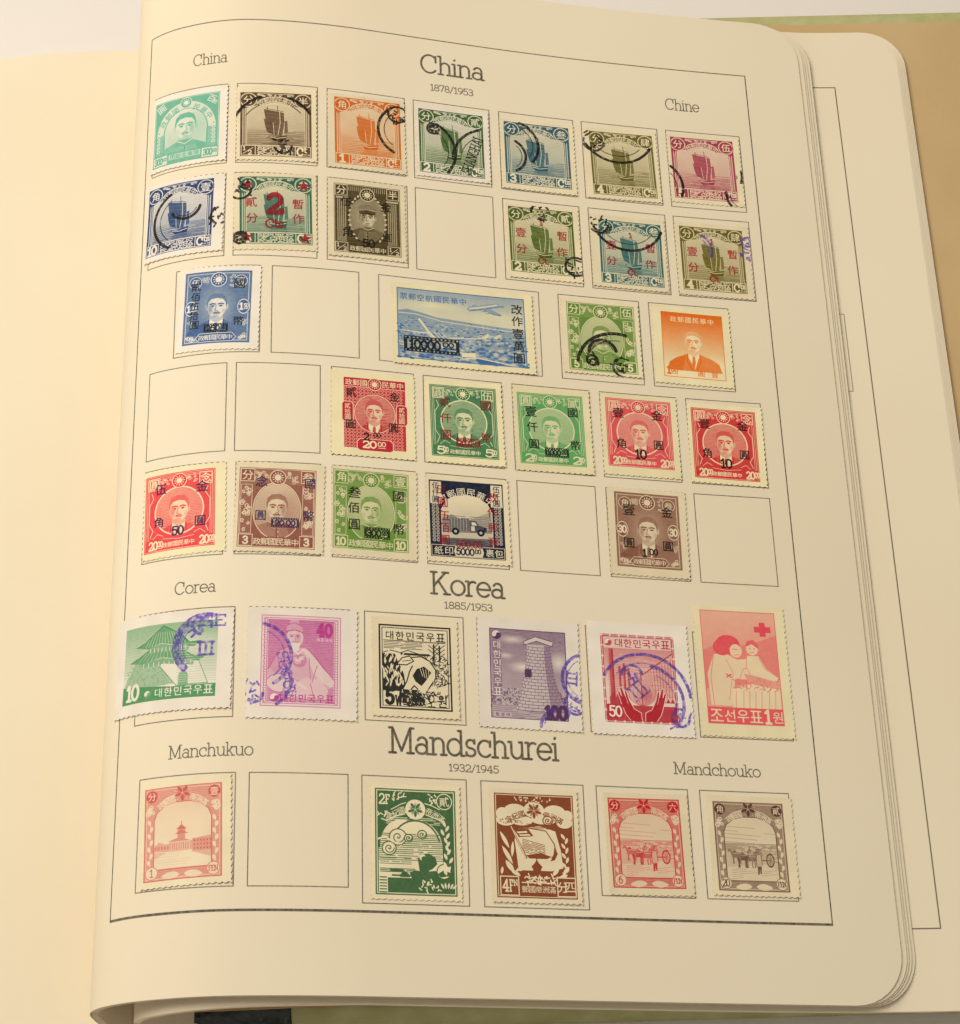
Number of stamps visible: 38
